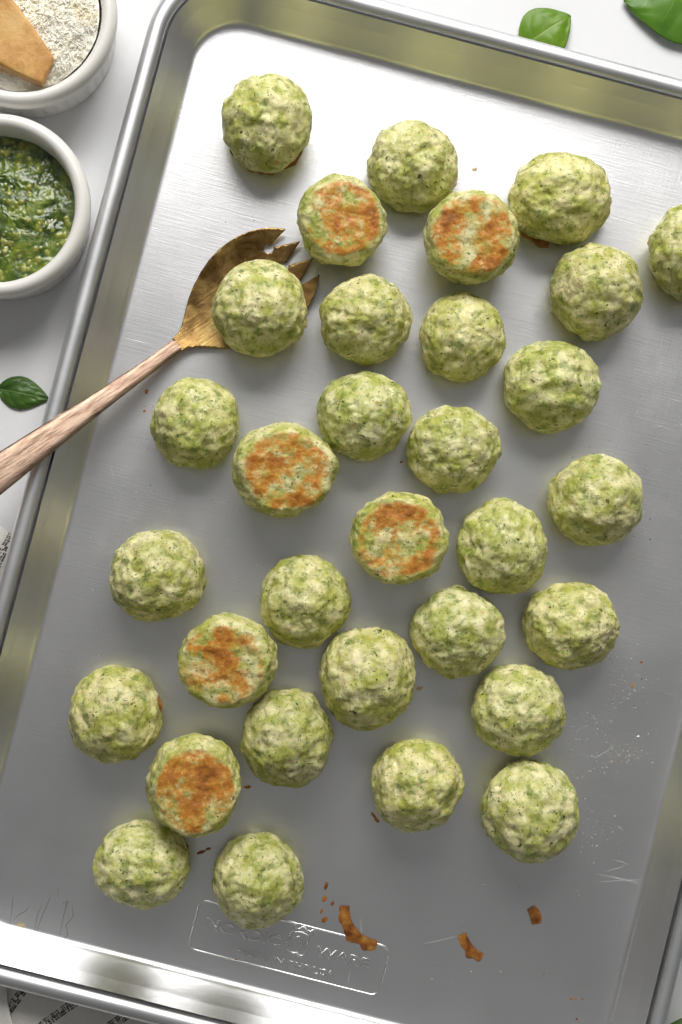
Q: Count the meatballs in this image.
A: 32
